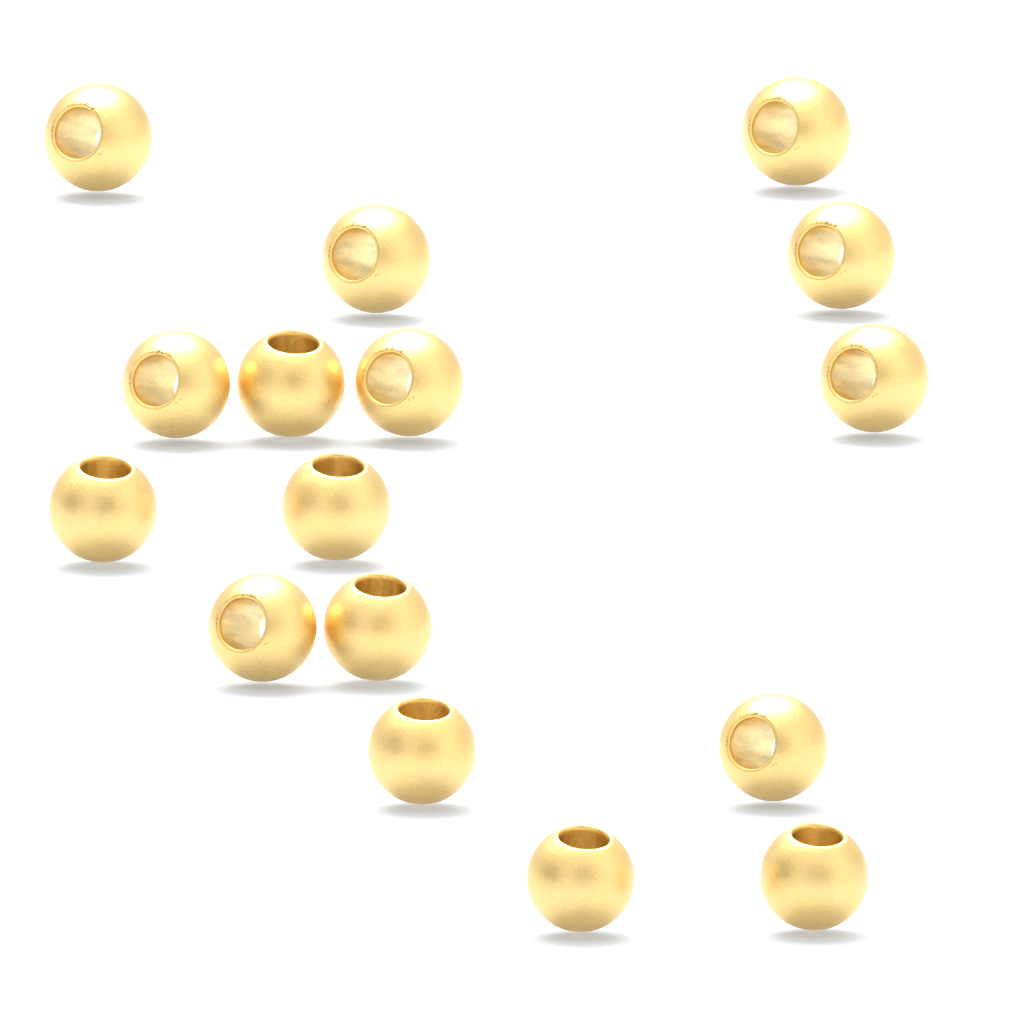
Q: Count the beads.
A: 16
